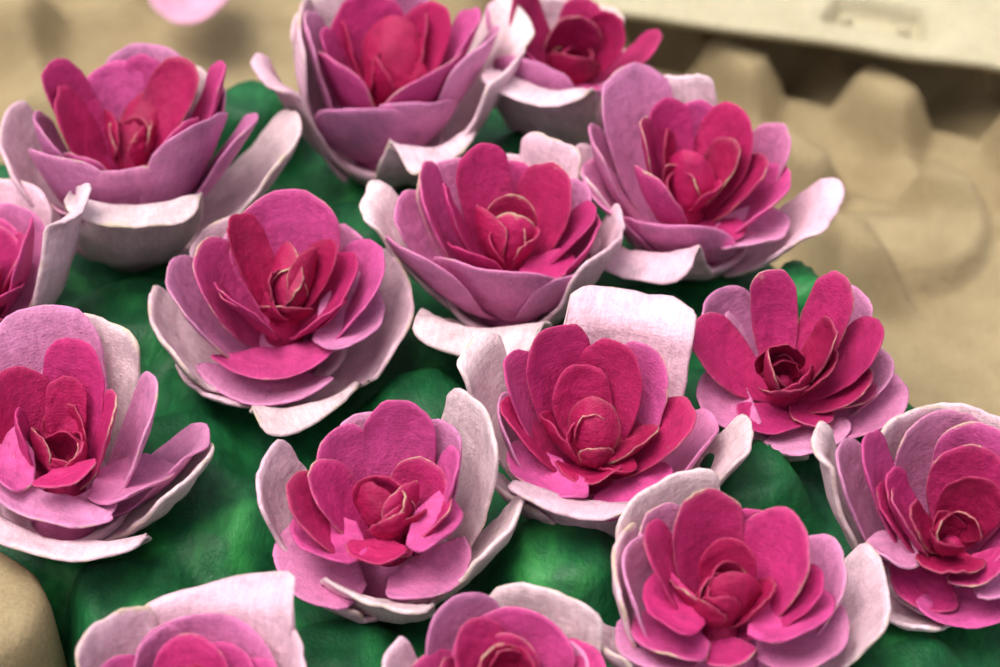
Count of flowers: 15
